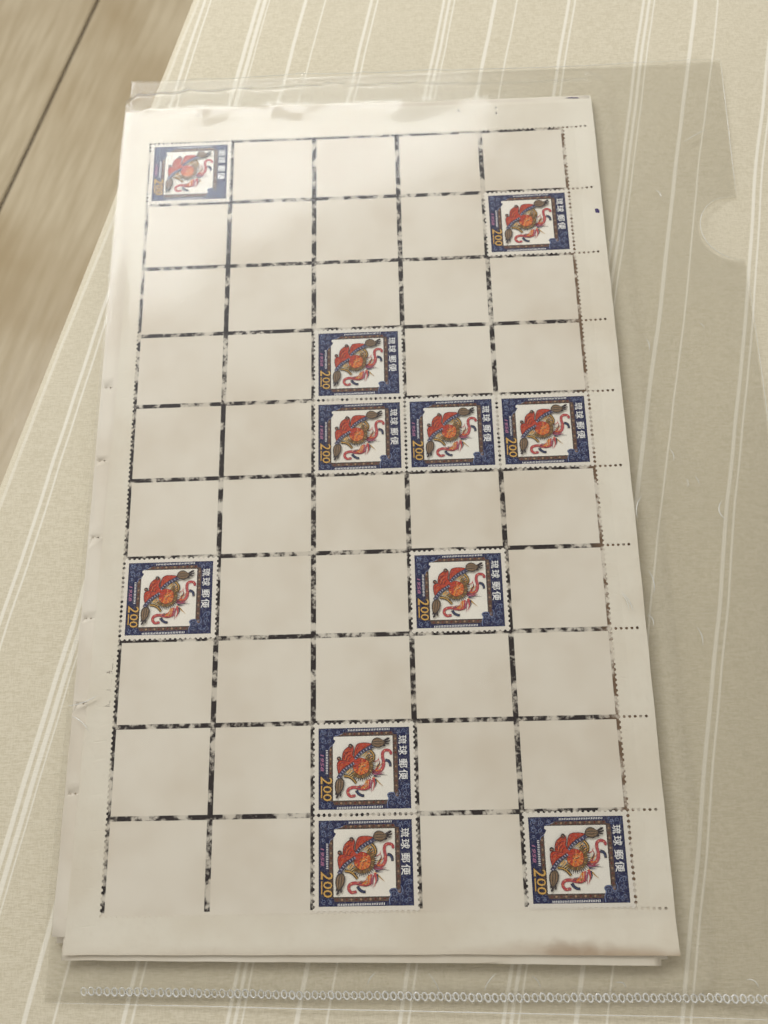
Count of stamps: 11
